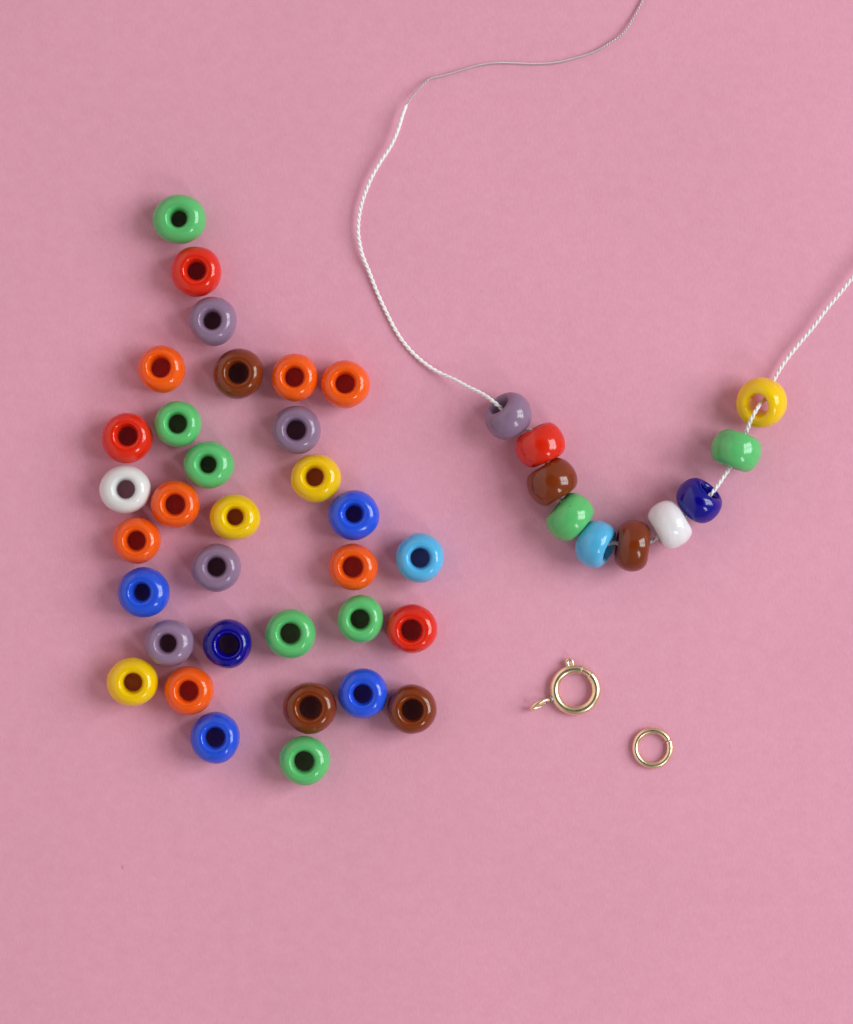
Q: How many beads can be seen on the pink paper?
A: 43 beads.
